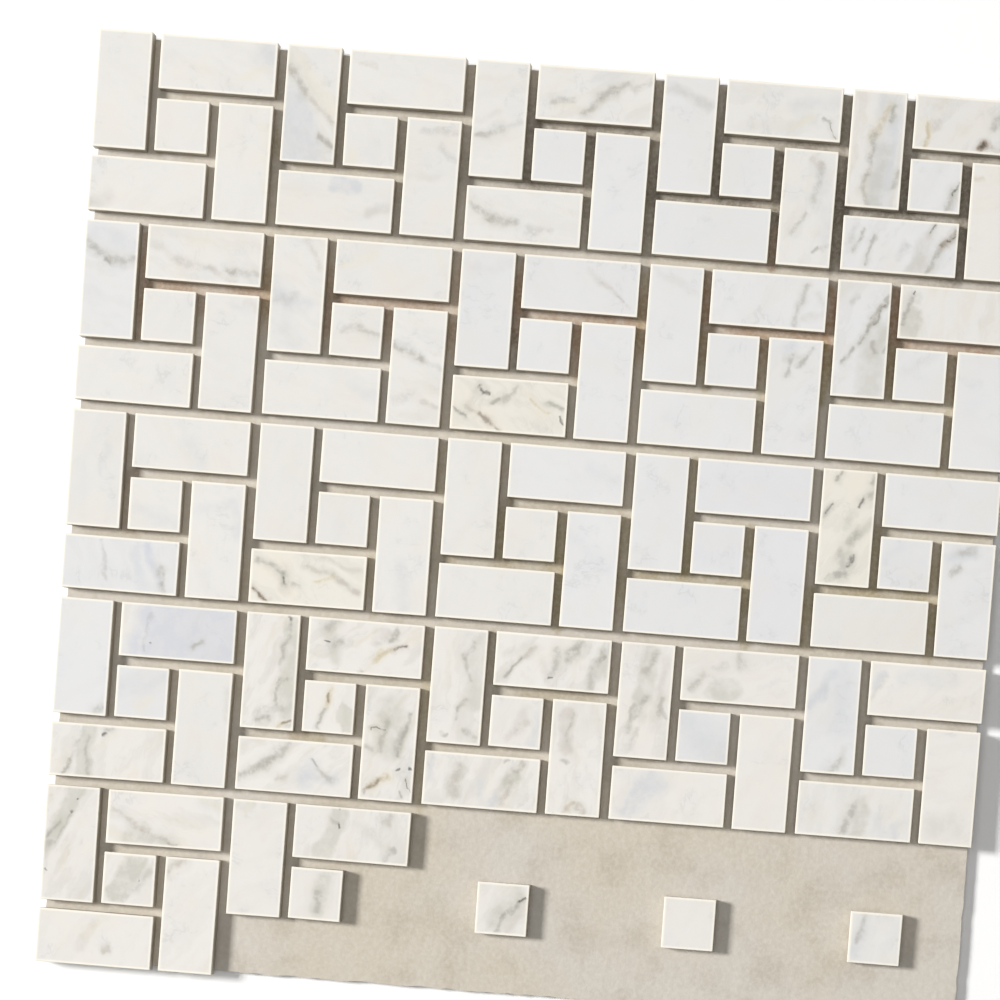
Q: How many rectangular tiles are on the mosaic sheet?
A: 86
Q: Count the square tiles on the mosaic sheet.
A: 25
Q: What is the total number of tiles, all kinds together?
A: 111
